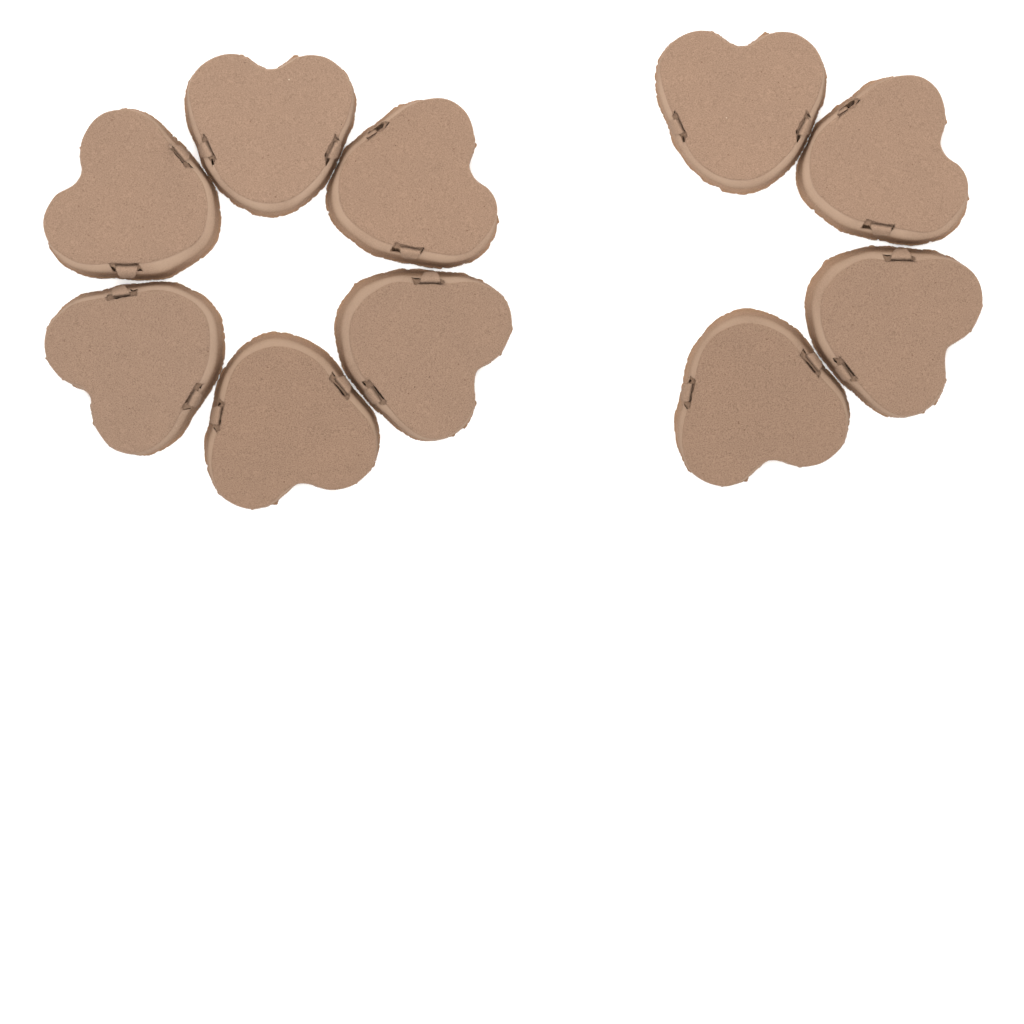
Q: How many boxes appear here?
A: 10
